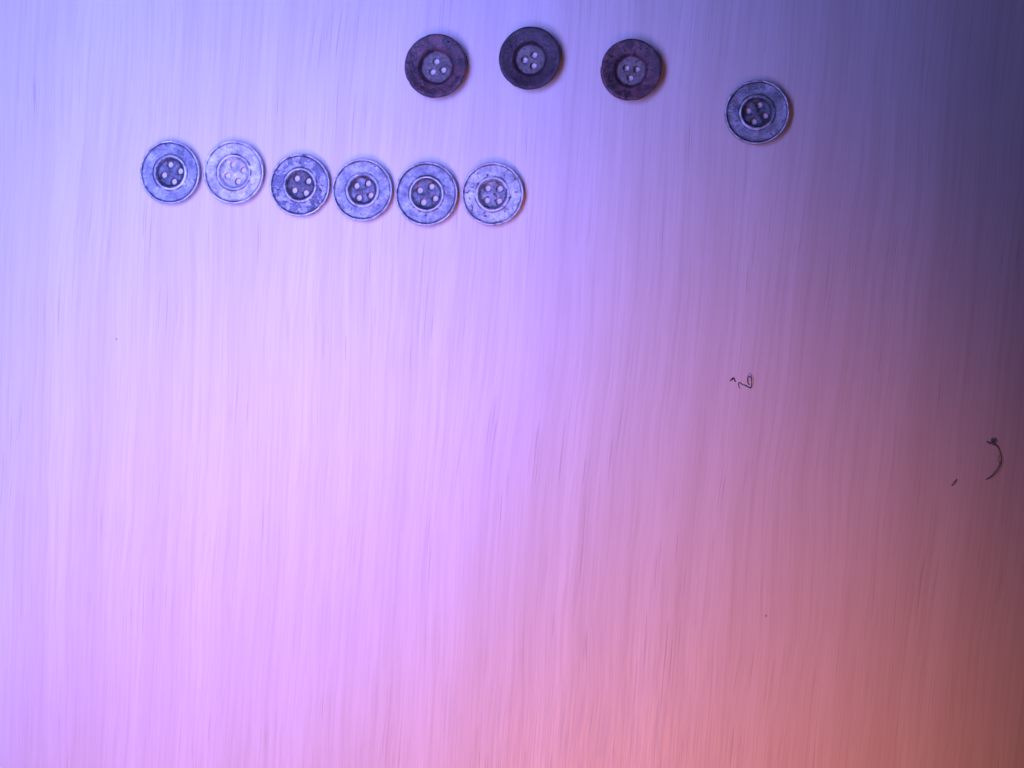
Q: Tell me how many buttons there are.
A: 10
